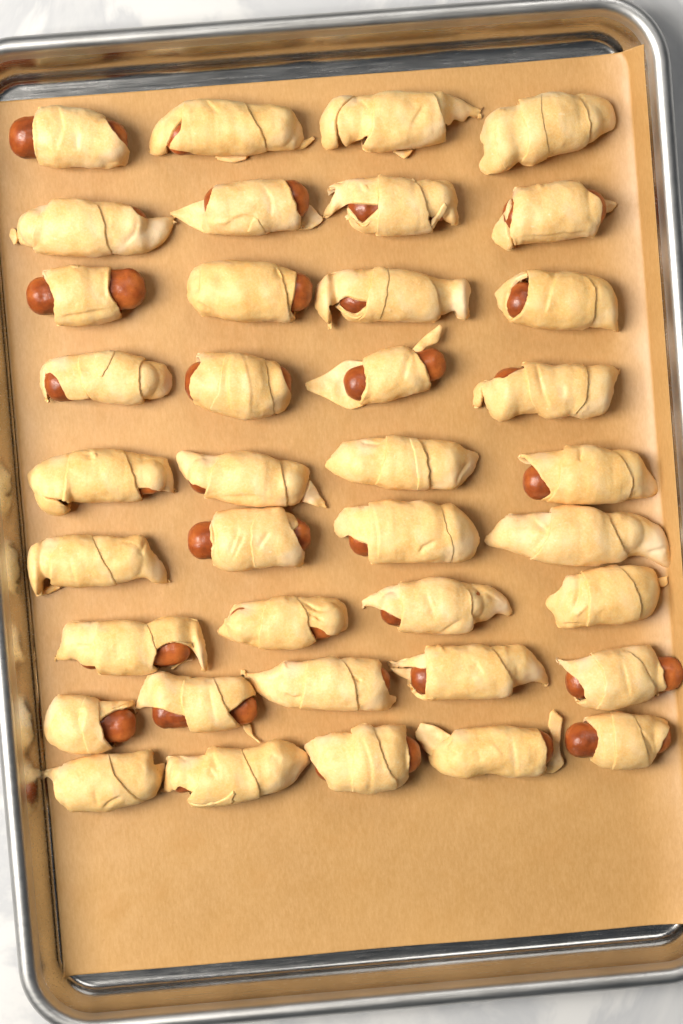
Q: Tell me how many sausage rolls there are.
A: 38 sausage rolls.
